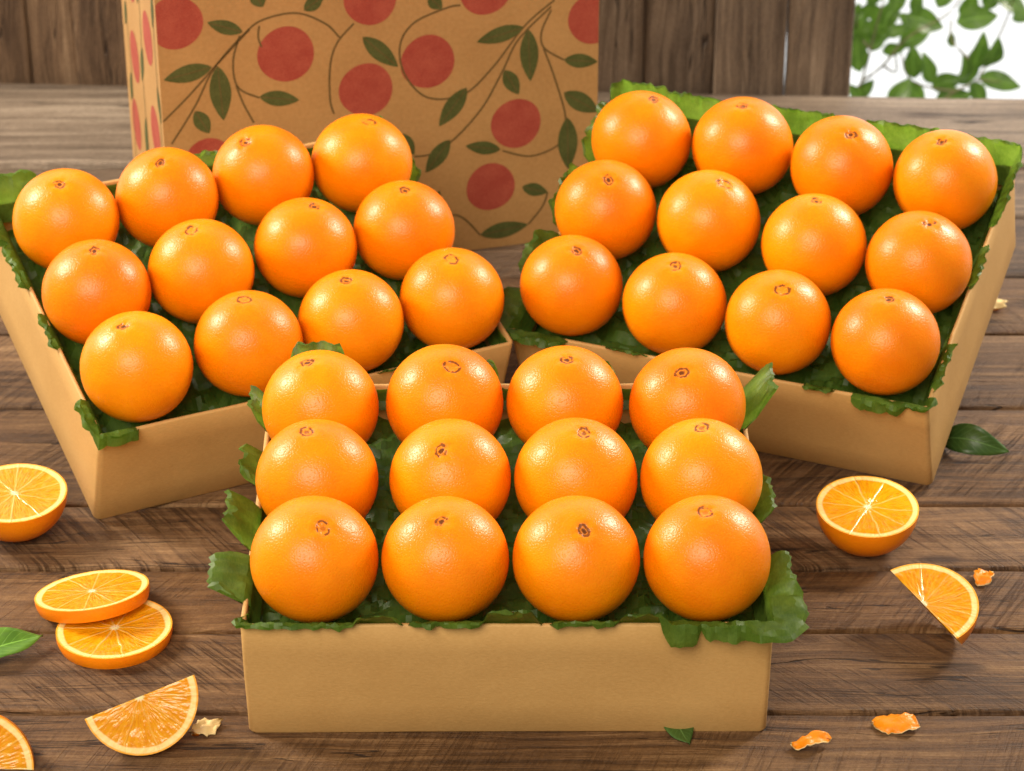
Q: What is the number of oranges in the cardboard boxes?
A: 36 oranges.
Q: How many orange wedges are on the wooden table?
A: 3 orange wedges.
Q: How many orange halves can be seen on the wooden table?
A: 2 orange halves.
